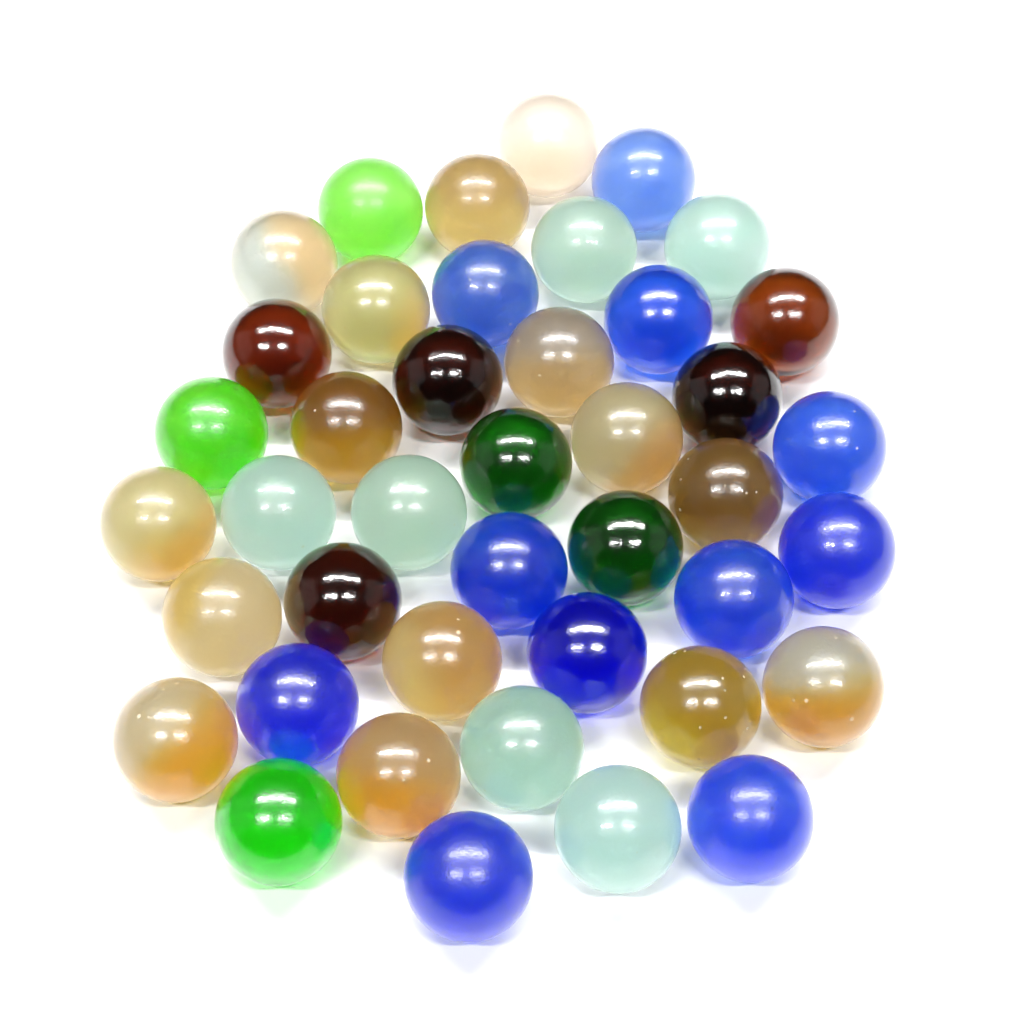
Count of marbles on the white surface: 42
